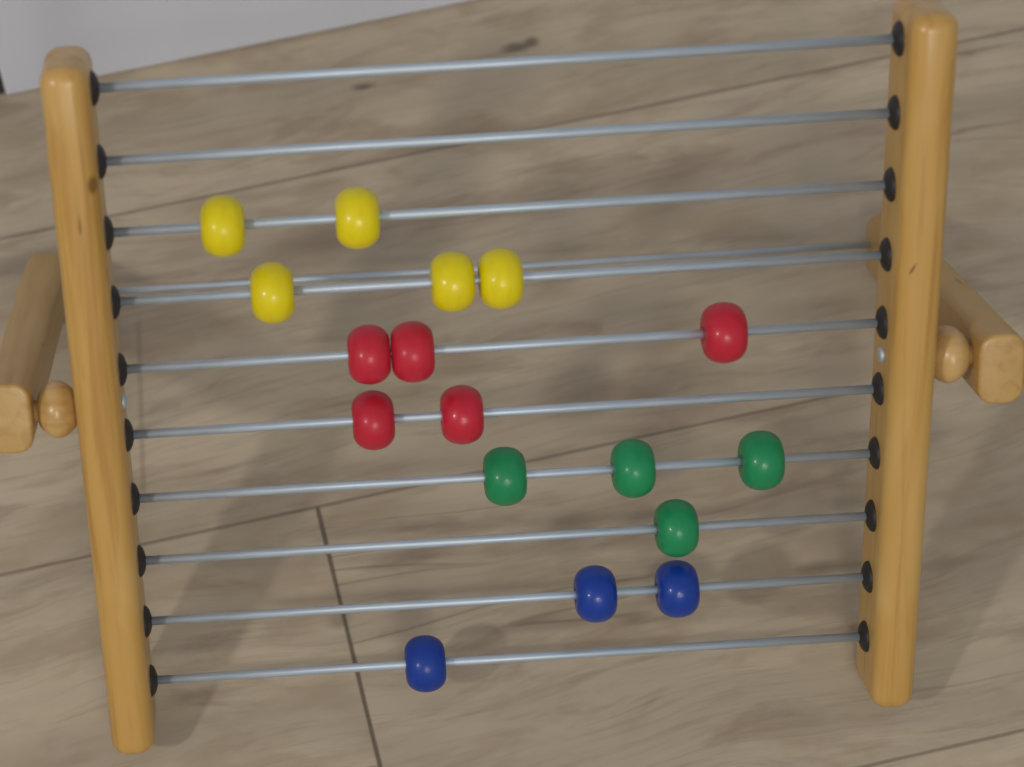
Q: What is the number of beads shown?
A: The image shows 17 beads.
